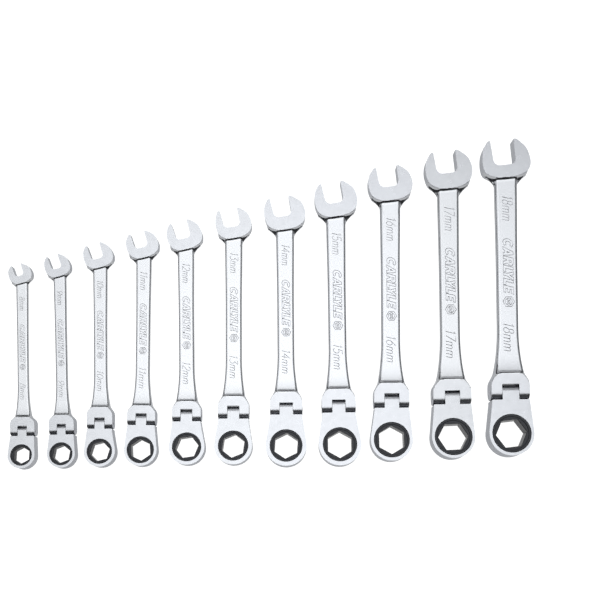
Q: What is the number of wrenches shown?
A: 11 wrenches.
